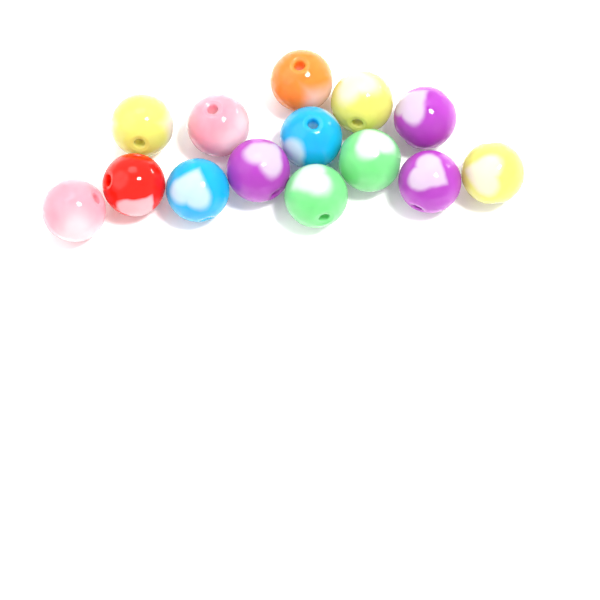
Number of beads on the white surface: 14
